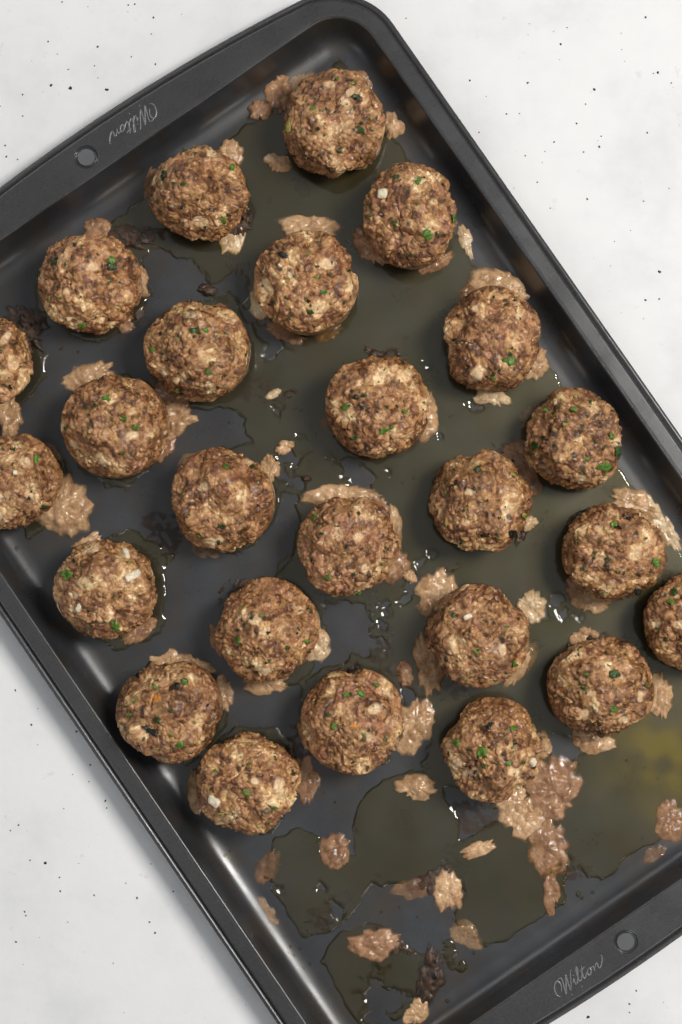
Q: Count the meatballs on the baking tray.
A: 25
